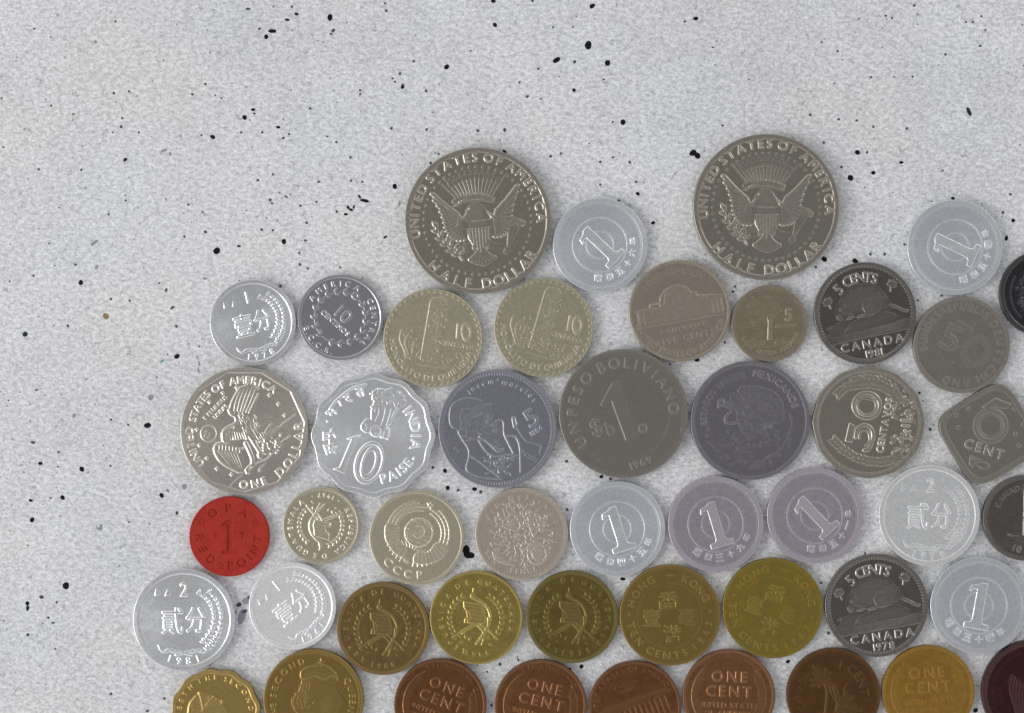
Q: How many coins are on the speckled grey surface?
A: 47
